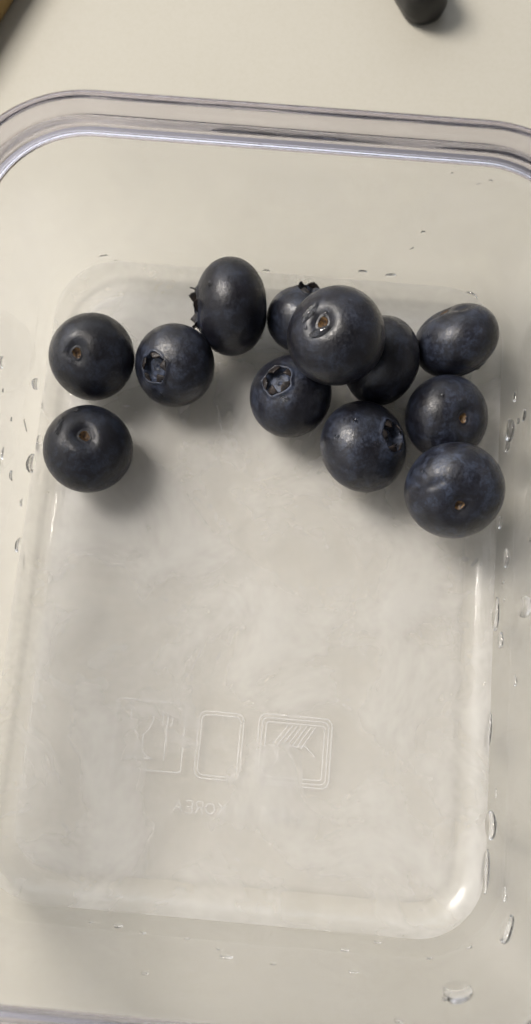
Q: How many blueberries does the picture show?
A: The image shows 12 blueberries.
